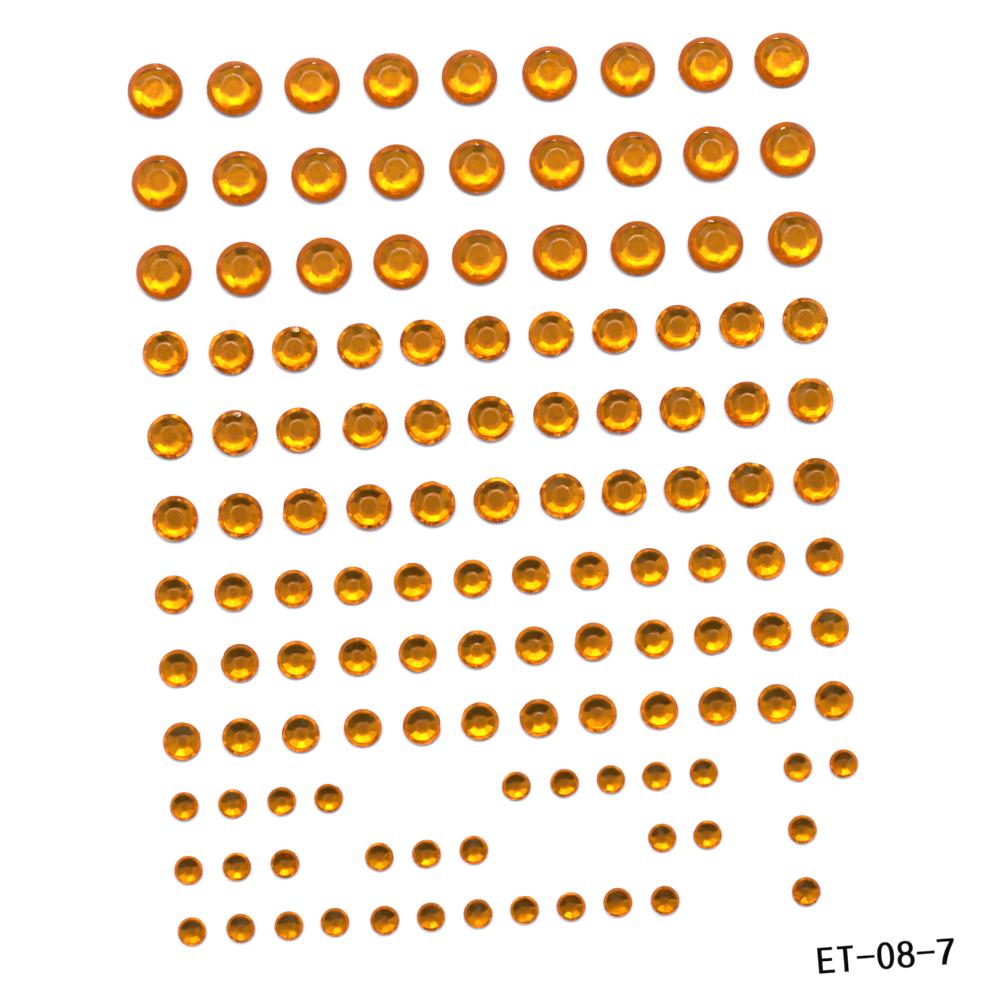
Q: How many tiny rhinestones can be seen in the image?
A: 32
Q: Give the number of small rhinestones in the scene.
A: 36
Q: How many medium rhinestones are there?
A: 33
